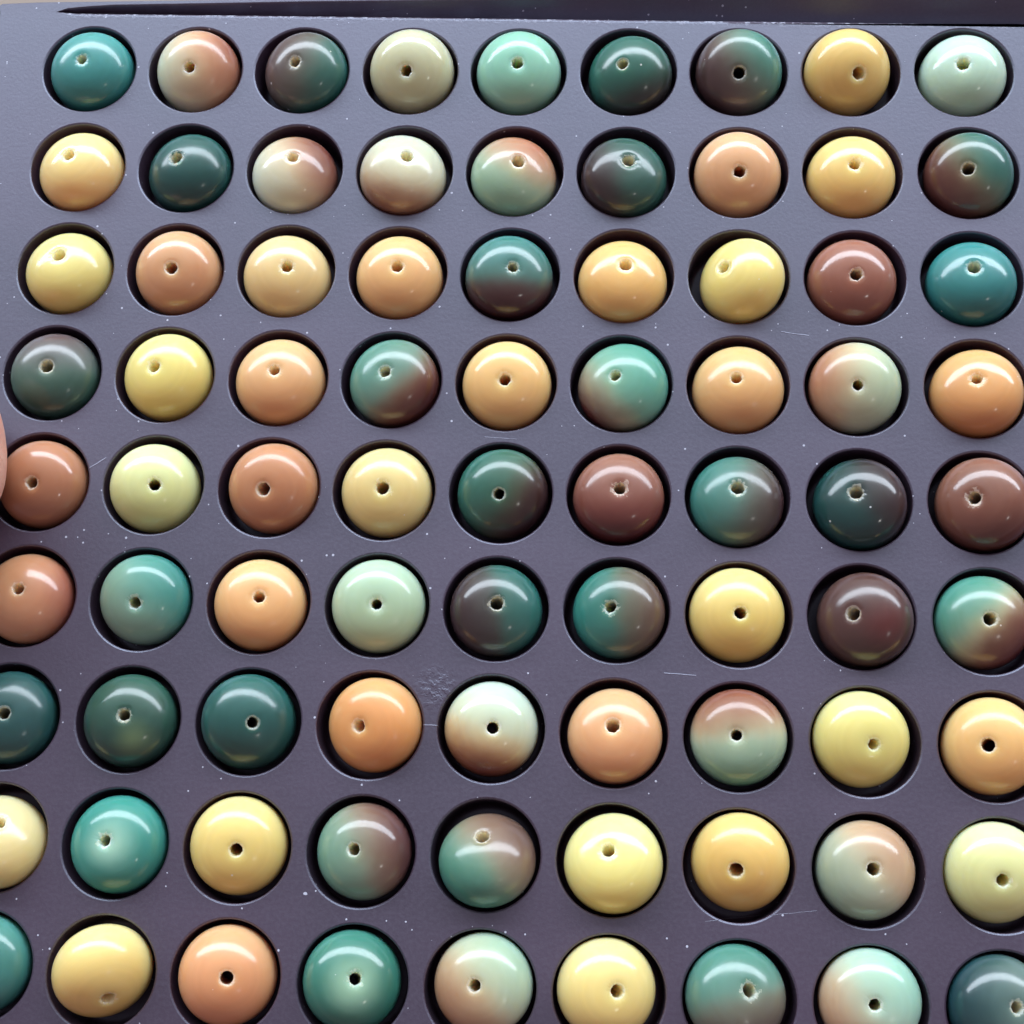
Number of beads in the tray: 81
